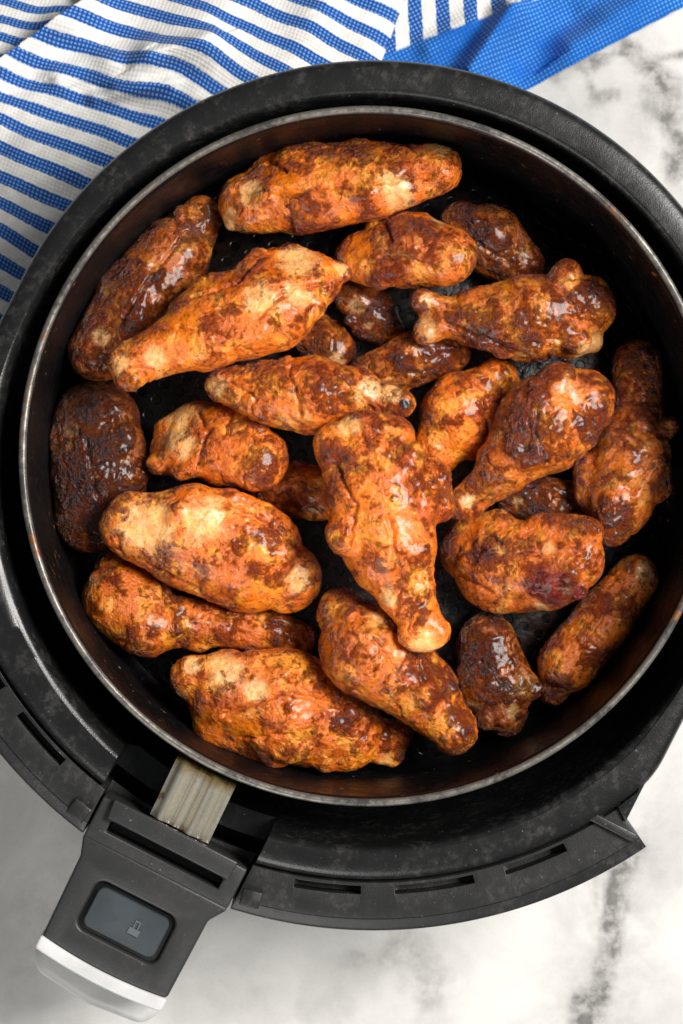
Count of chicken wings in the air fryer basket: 25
